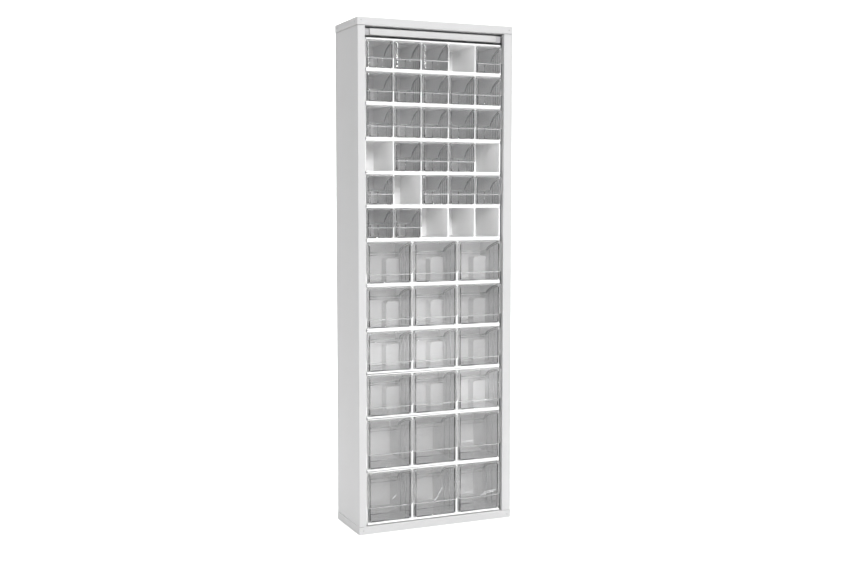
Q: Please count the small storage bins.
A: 23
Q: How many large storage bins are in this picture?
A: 18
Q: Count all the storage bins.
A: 41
